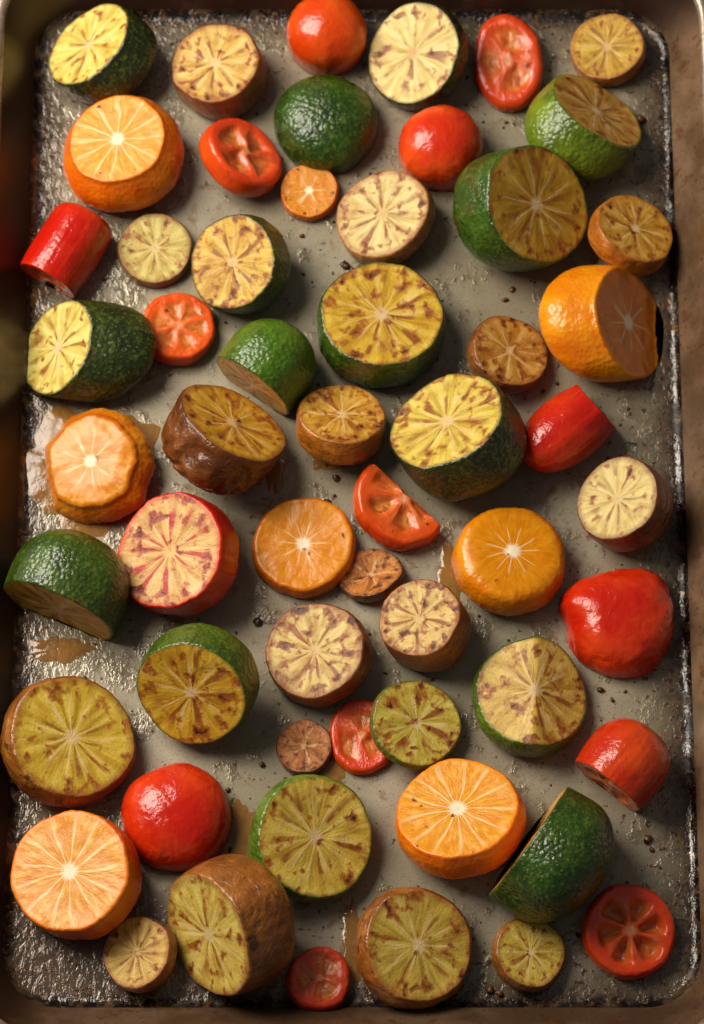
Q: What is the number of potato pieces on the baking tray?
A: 18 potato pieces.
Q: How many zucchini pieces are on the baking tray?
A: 16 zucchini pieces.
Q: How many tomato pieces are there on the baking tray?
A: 15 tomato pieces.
